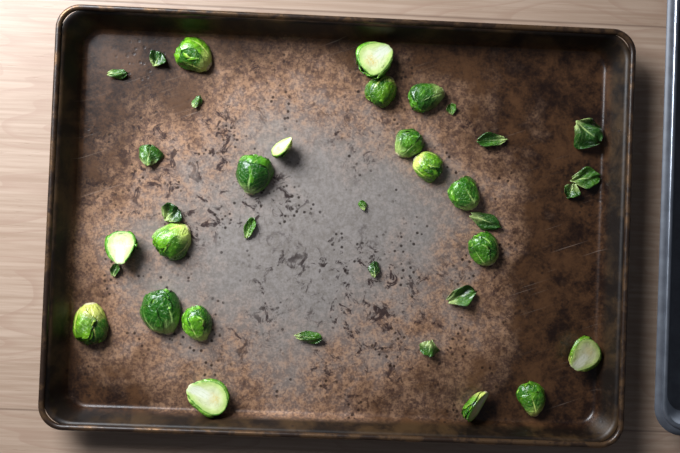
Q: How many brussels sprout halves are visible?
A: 19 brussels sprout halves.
